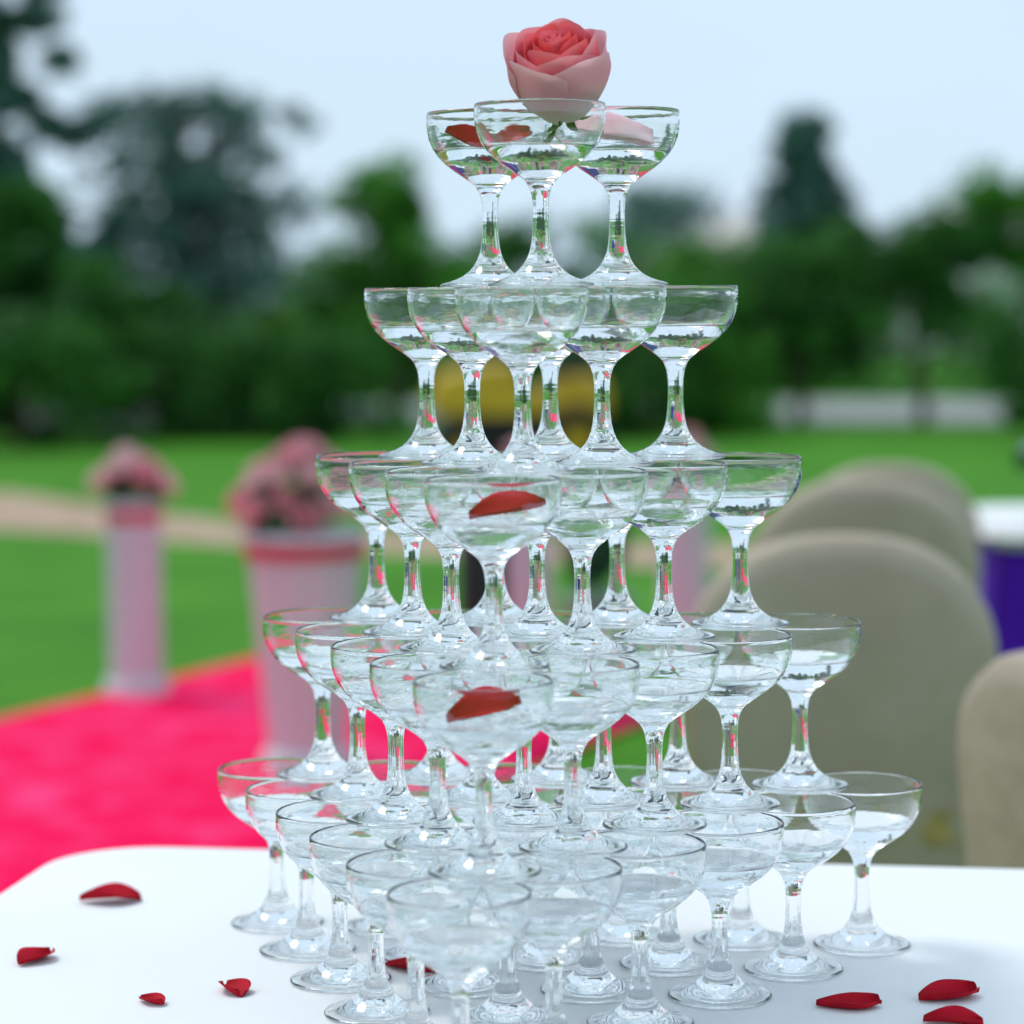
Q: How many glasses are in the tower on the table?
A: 55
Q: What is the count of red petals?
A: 12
